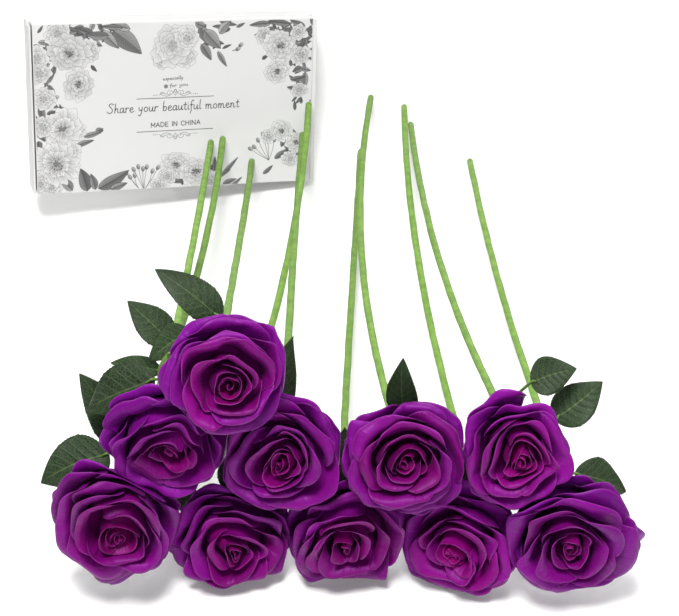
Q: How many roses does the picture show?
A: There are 10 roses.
